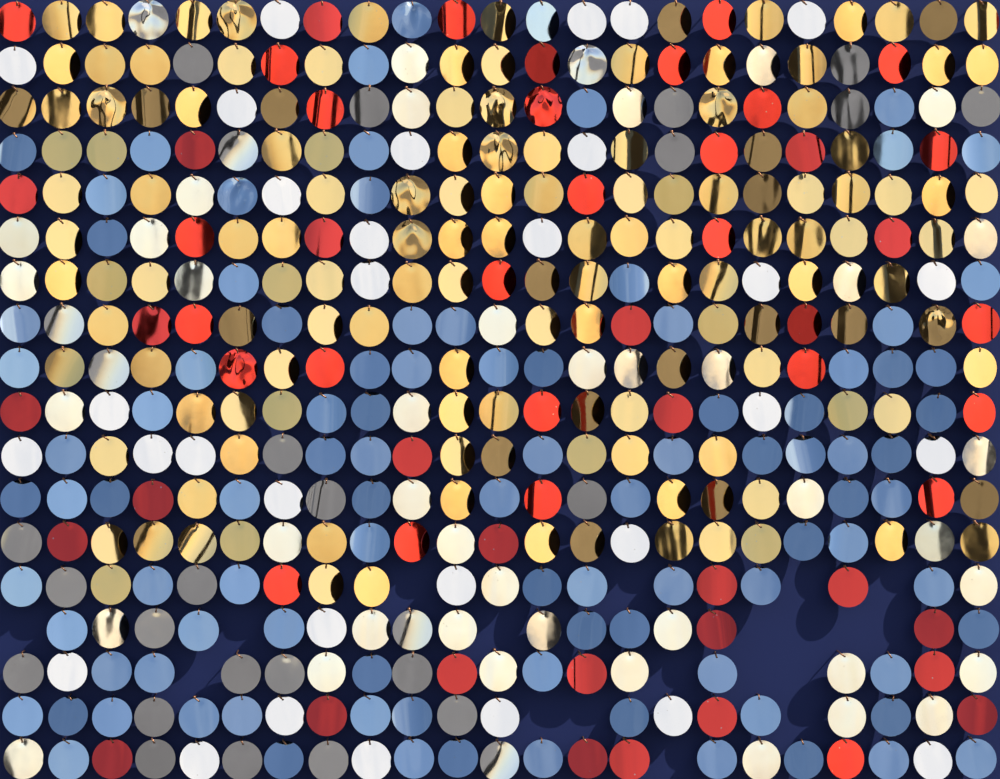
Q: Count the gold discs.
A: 140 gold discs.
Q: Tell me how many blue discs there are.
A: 98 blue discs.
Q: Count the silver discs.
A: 101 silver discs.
